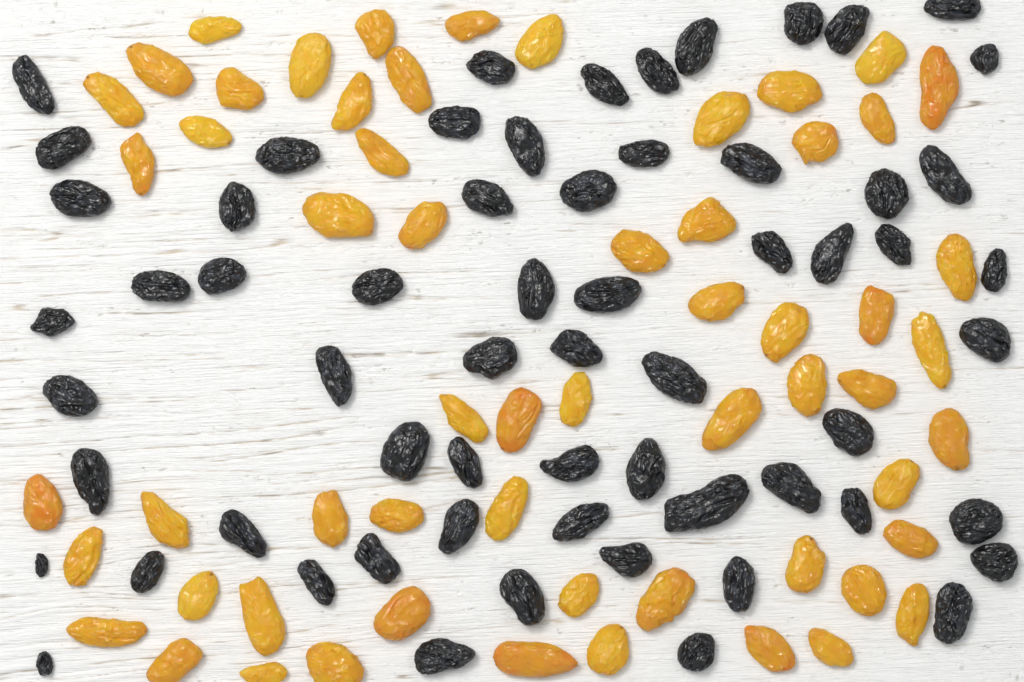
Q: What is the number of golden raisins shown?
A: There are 59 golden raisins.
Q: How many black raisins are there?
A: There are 62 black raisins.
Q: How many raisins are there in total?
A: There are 121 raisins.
